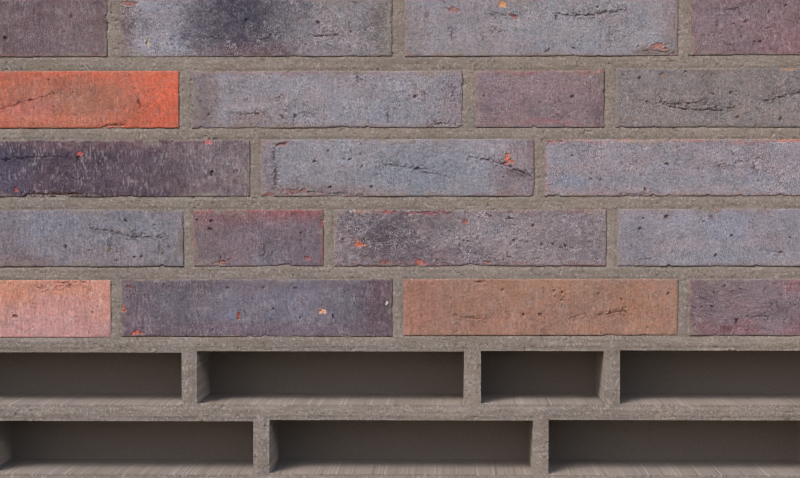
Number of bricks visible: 19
